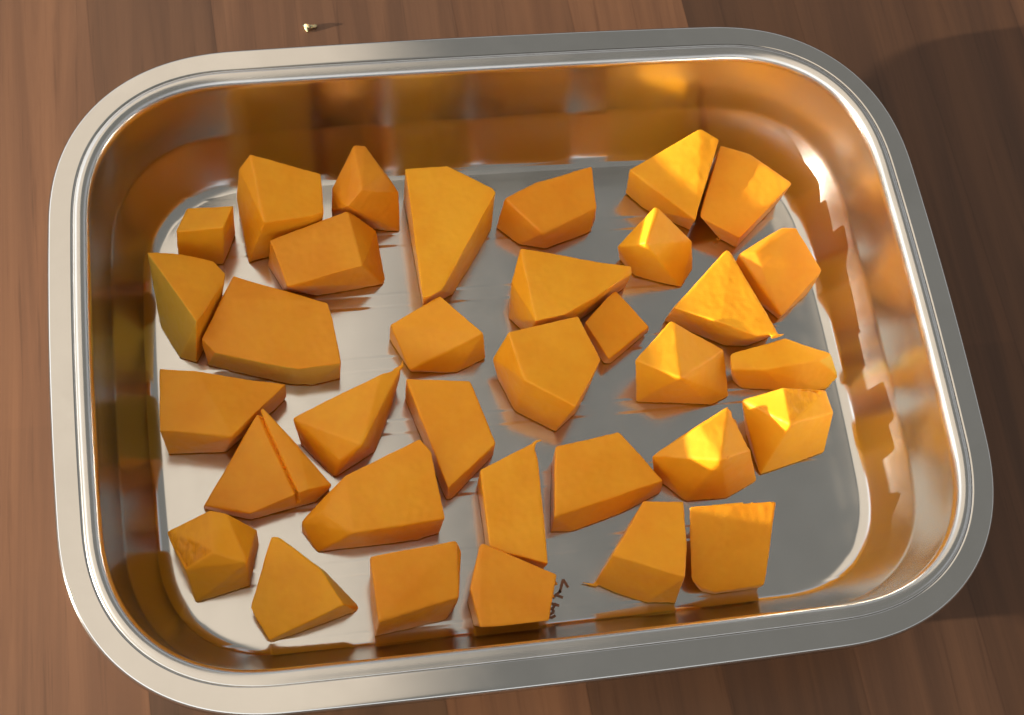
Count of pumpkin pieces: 34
